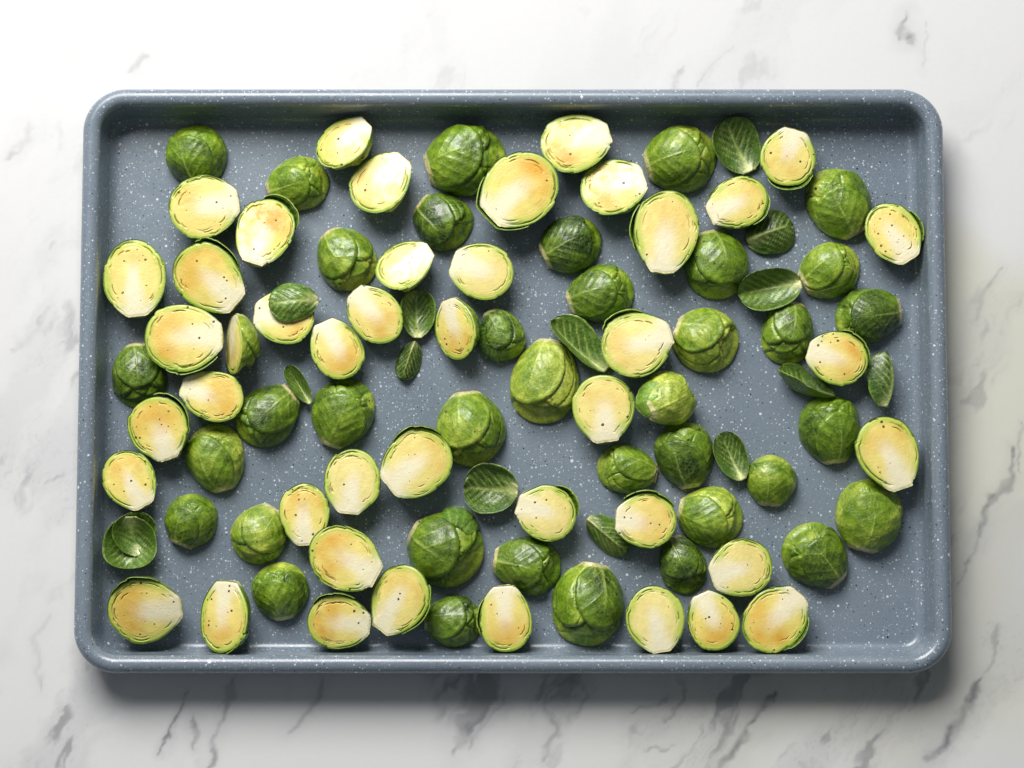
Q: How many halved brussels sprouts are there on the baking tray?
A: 80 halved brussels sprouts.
